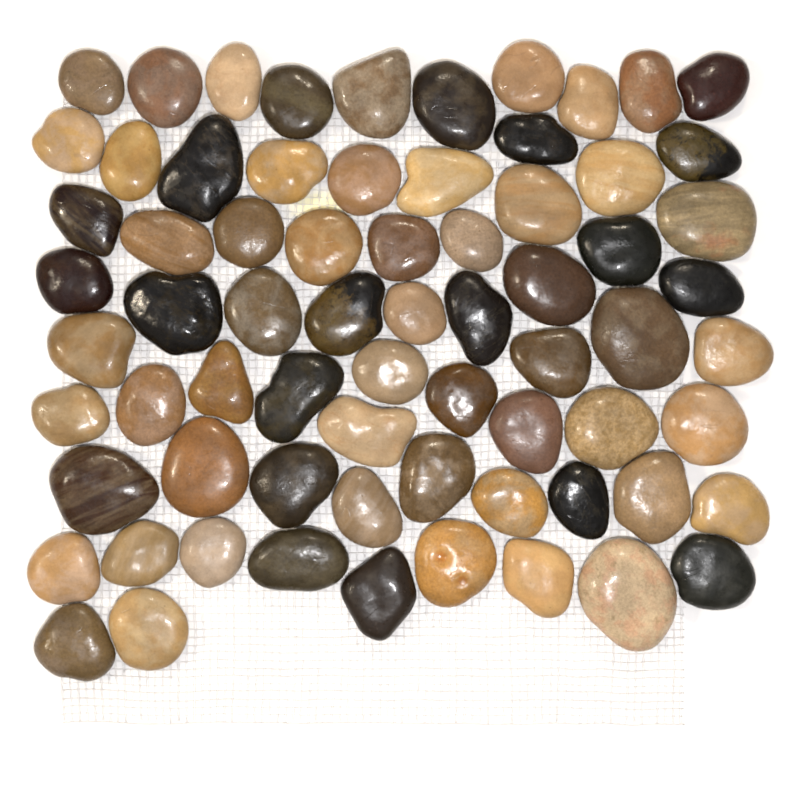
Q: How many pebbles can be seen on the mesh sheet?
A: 70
